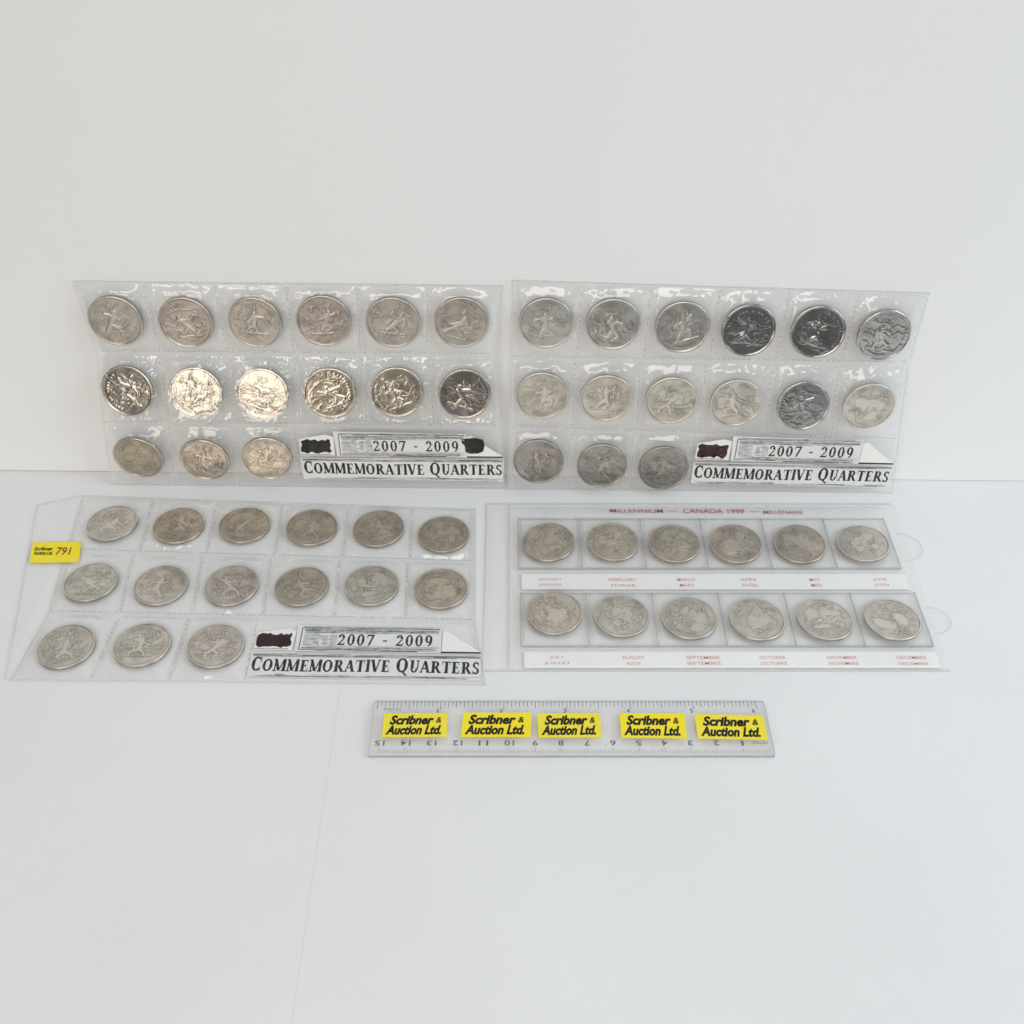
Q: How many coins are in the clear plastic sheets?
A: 57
